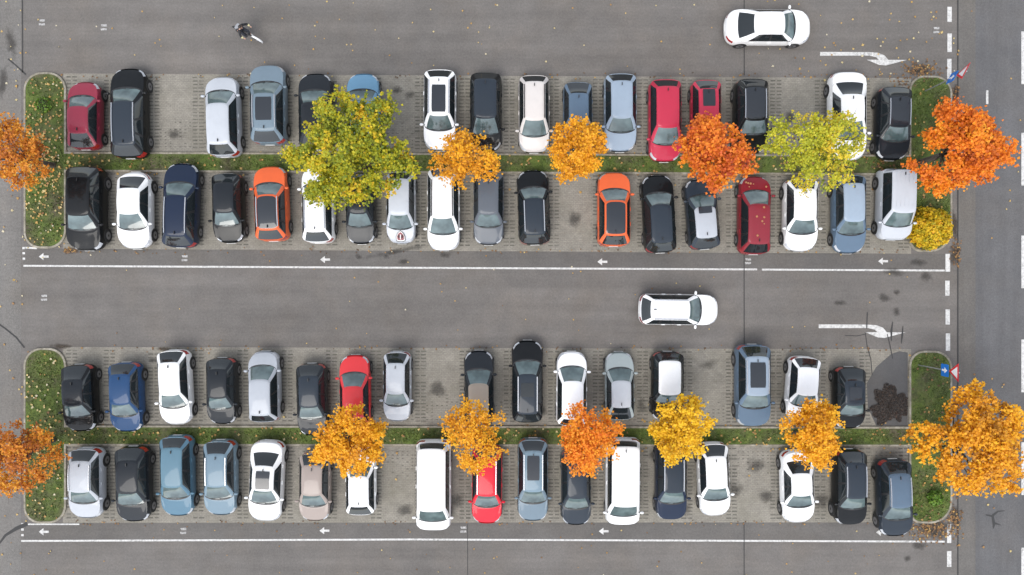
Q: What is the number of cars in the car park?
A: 69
